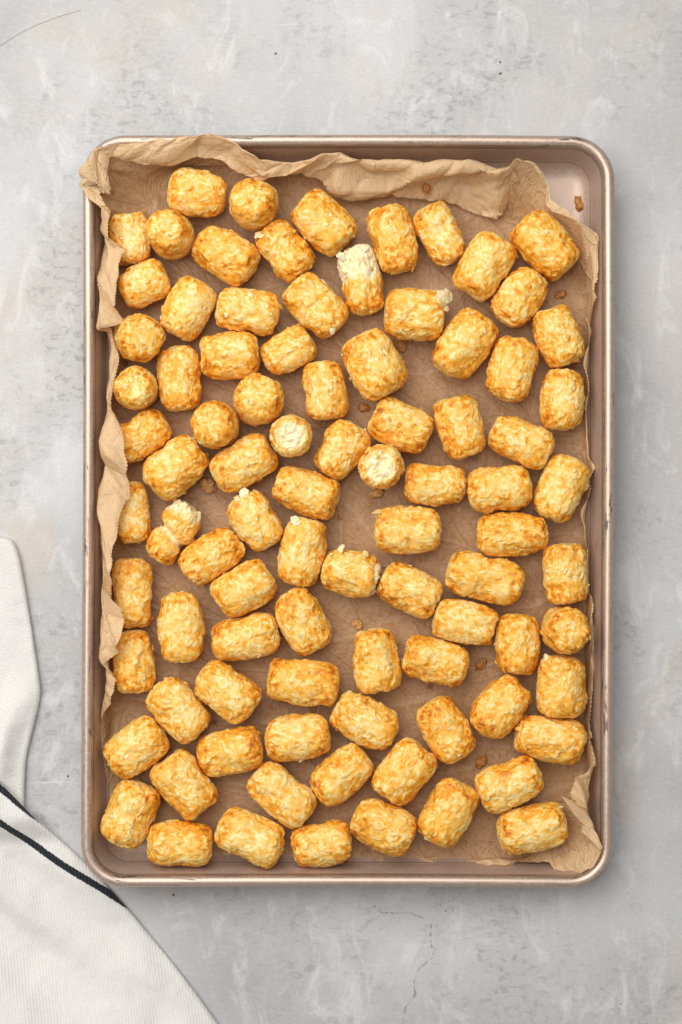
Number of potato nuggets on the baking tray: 89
